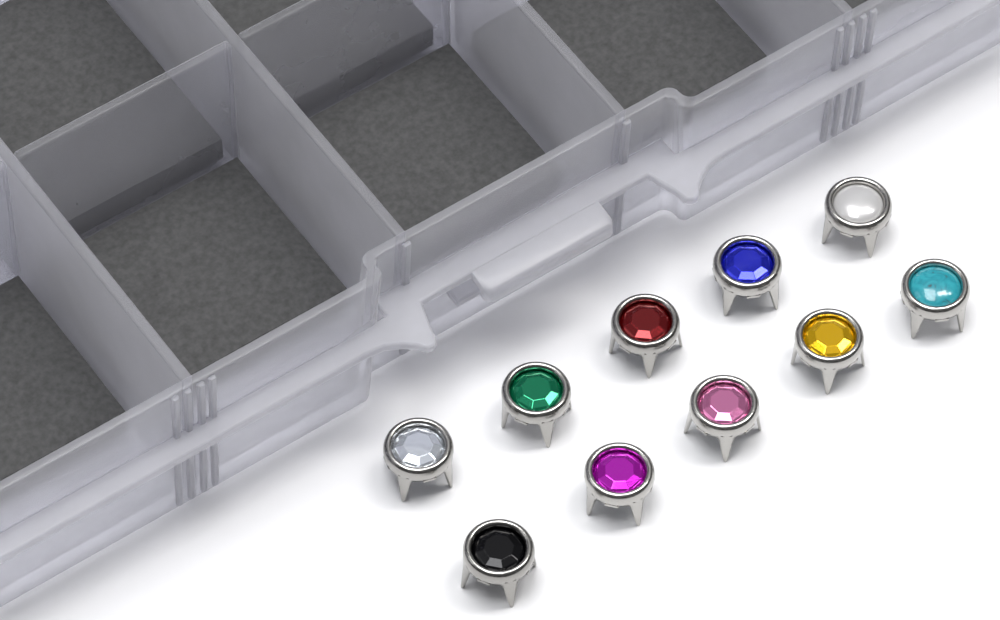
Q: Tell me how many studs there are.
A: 10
